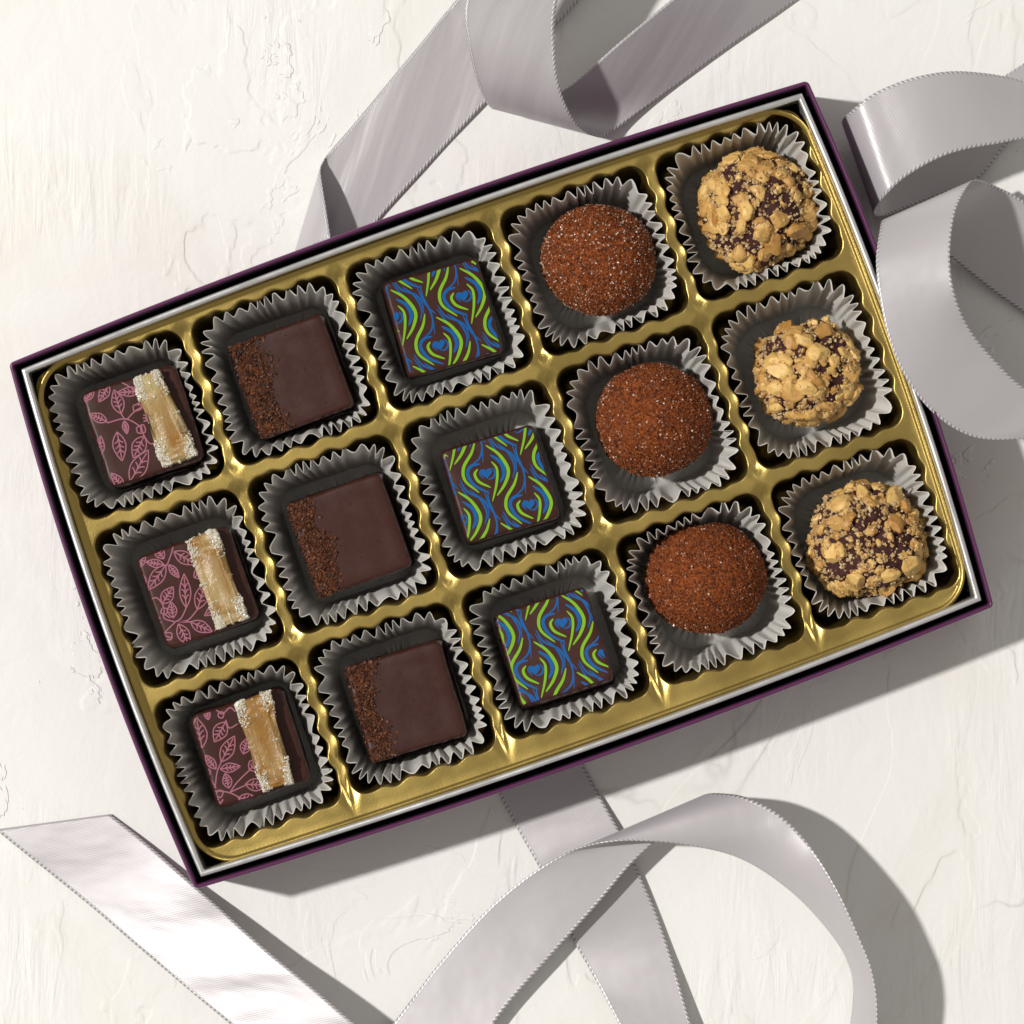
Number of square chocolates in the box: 9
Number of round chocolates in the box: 6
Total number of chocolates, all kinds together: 15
